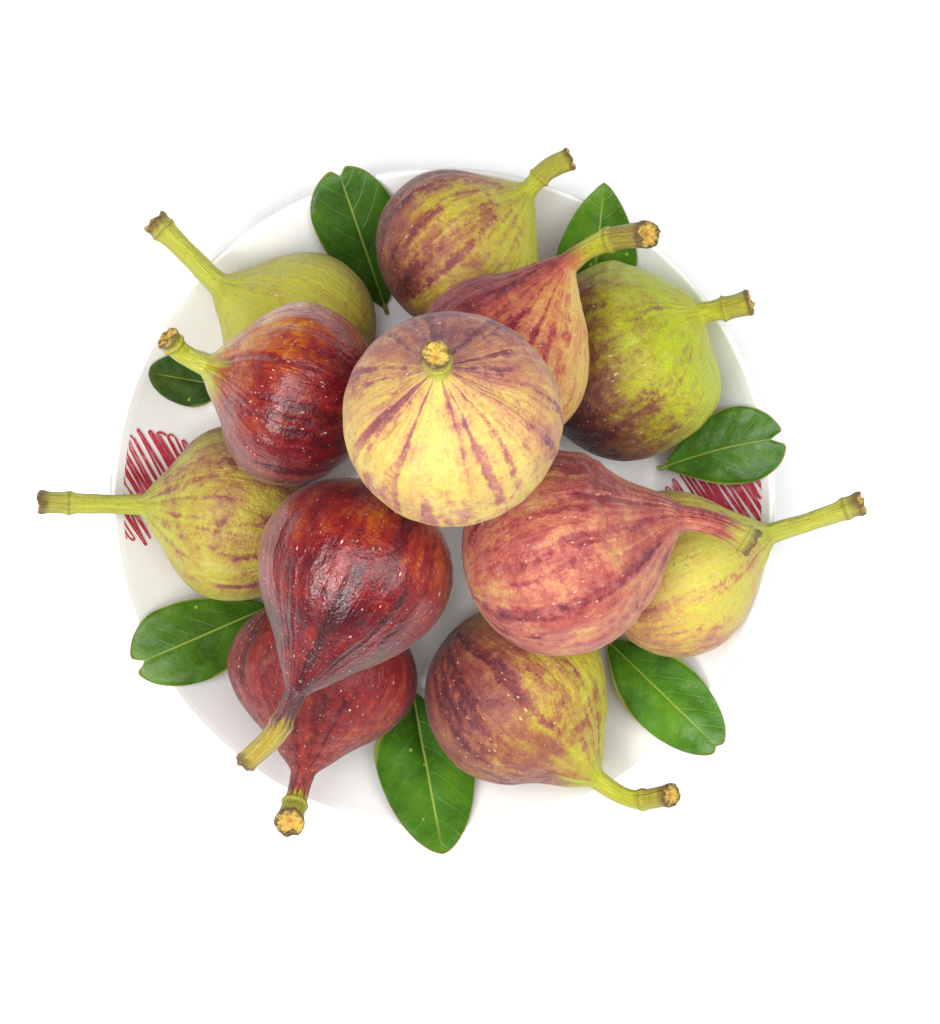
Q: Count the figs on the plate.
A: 12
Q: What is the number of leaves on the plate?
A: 7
